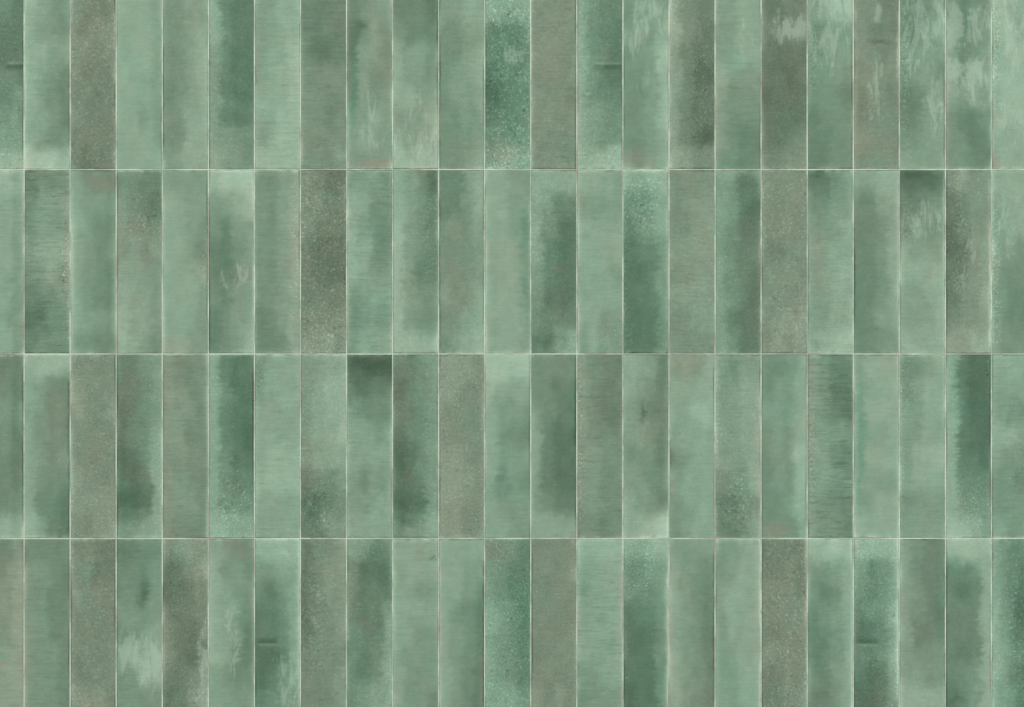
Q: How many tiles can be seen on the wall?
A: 92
